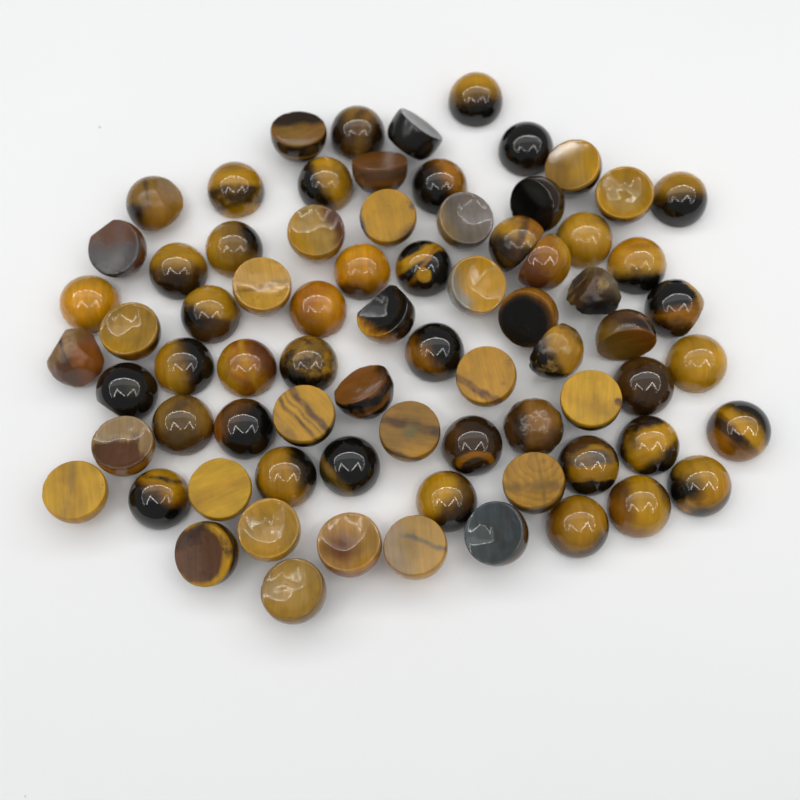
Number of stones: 75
